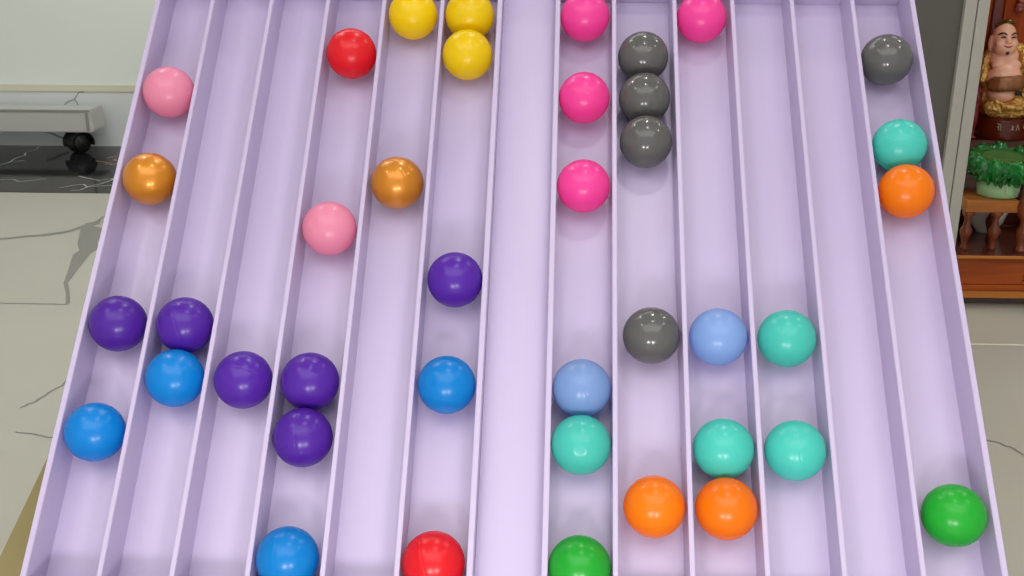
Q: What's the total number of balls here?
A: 40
